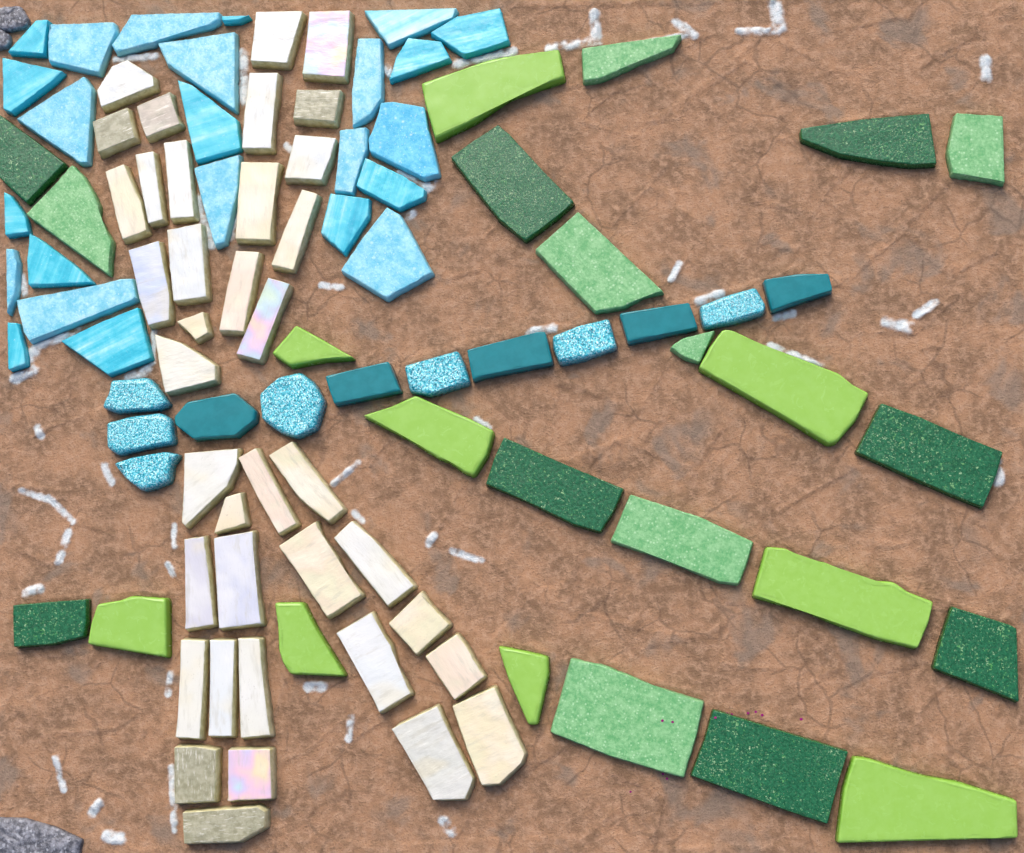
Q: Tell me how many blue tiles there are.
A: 24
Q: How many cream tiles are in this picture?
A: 38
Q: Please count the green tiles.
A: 24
